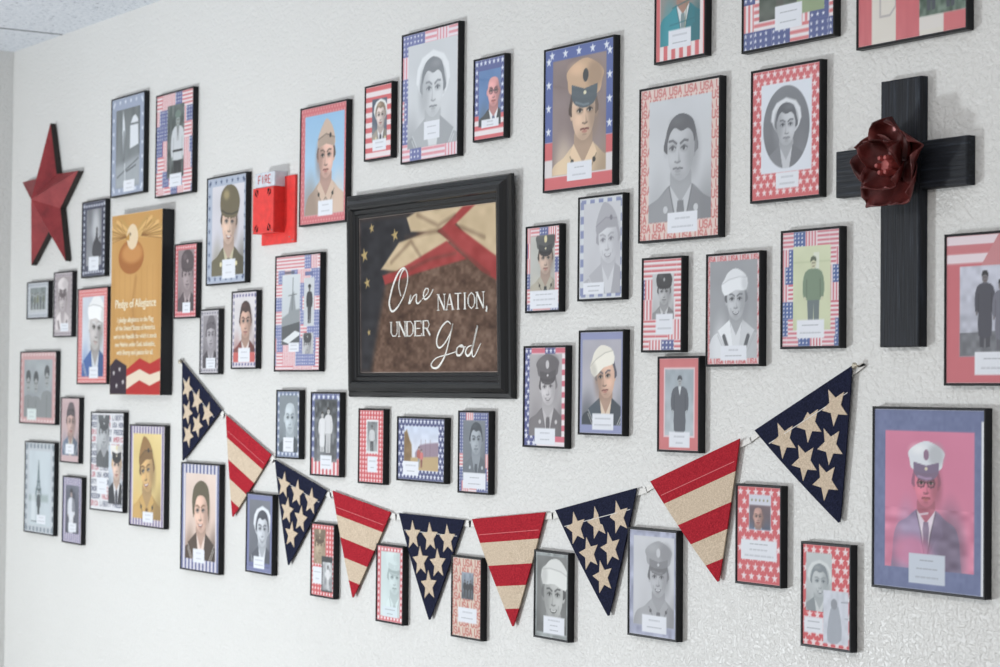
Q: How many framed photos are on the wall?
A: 51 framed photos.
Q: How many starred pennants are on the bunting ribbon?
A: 5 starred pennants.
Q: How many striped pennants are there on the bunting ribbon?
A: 4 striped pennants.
